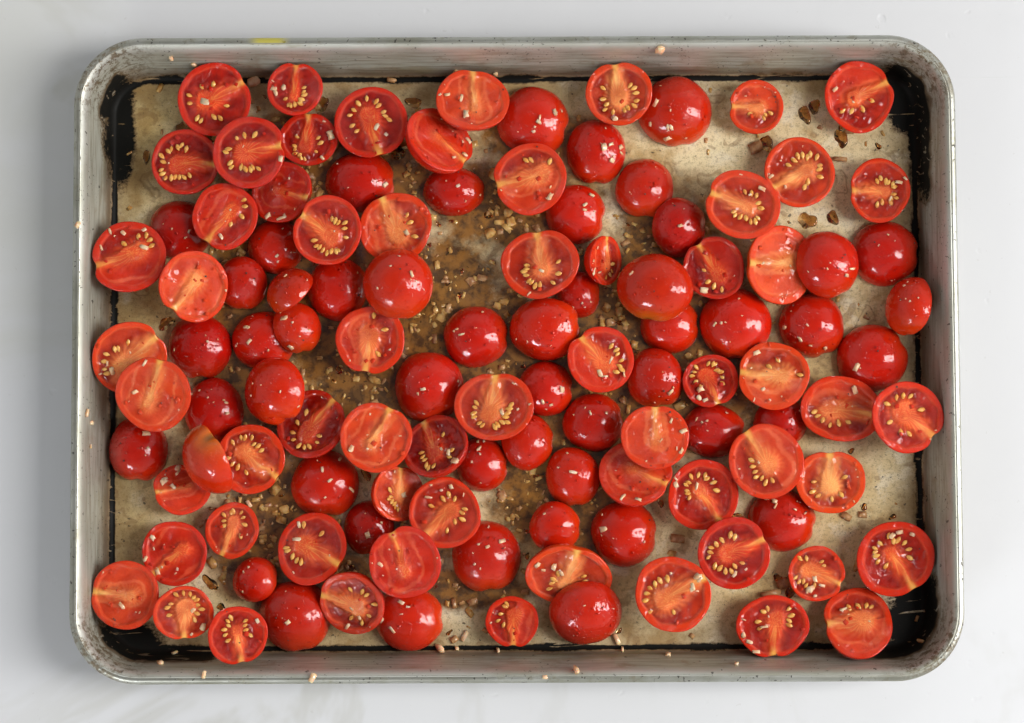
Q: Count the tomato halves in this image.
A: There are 113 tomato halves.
